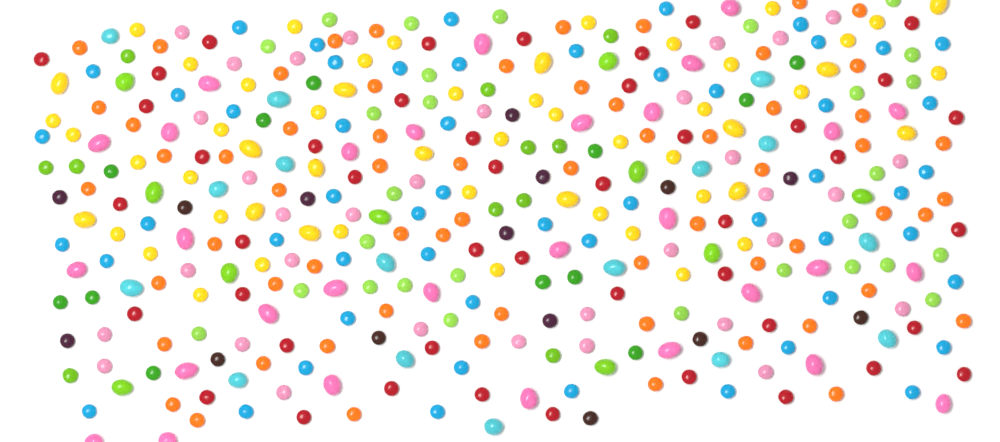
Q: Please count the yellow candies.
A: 55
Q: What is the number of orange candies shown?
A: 63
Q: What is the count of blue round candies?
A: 54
